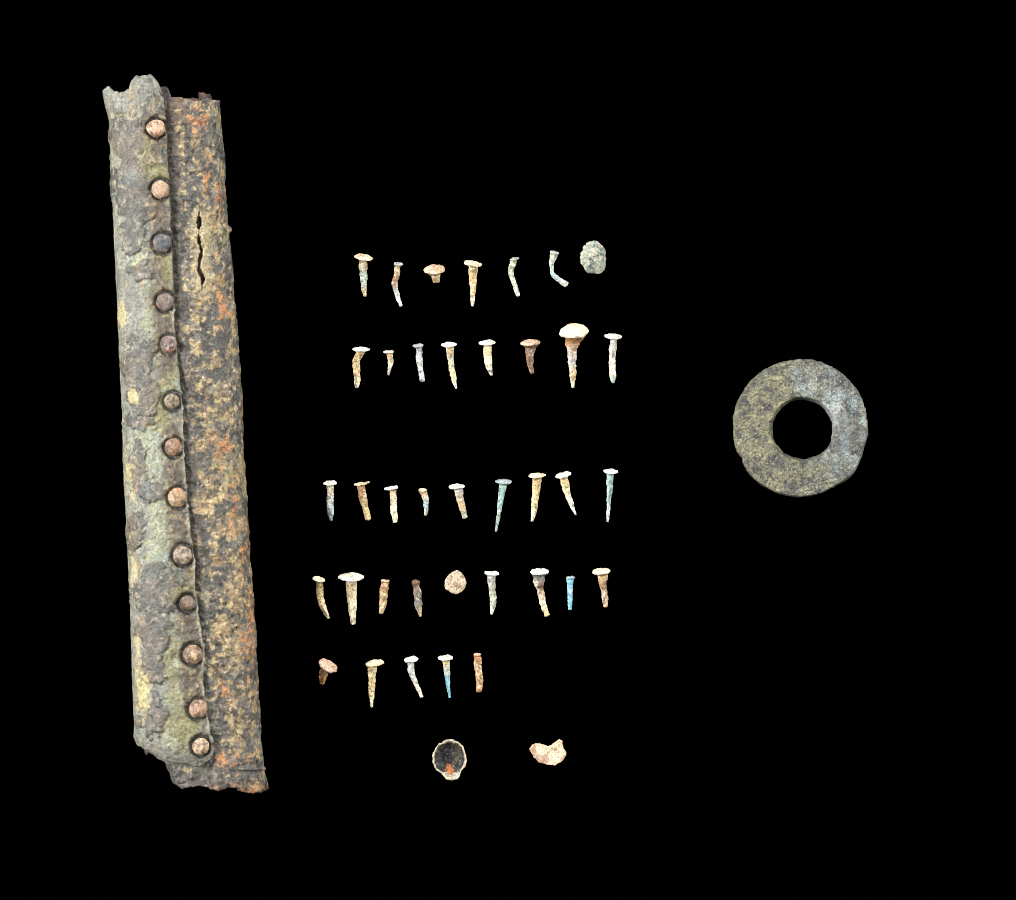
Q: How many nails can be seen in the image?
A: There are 36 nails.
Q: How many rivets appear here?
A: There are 13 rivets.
